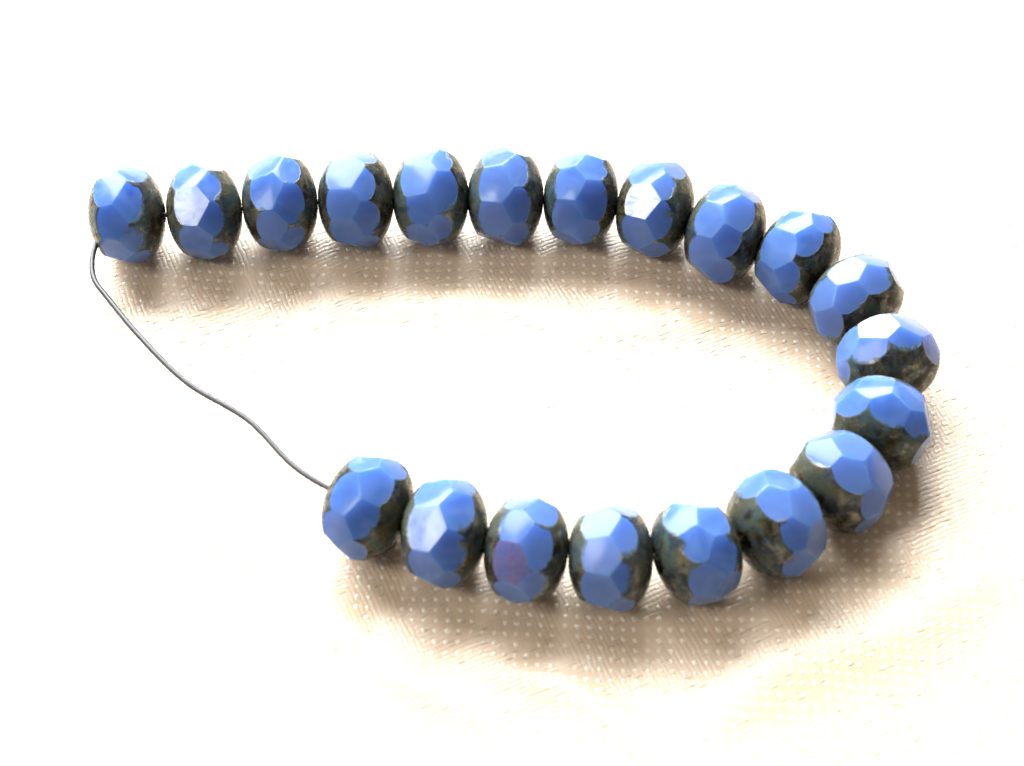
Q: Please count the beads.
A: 20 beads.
